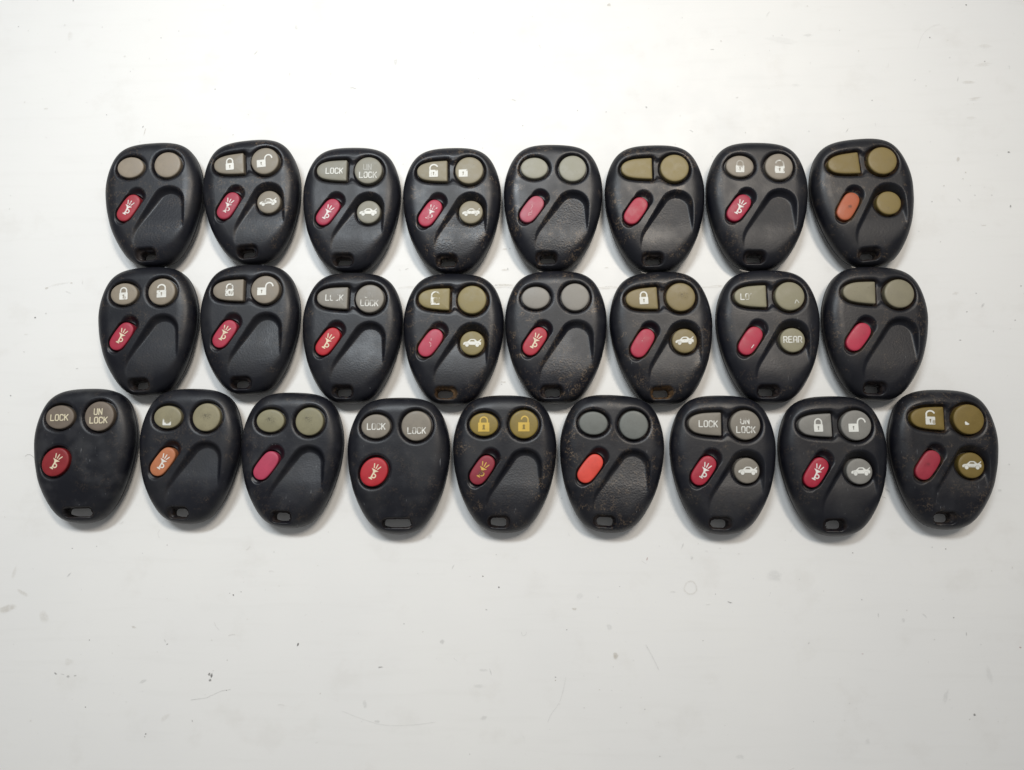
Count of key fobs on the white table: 25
